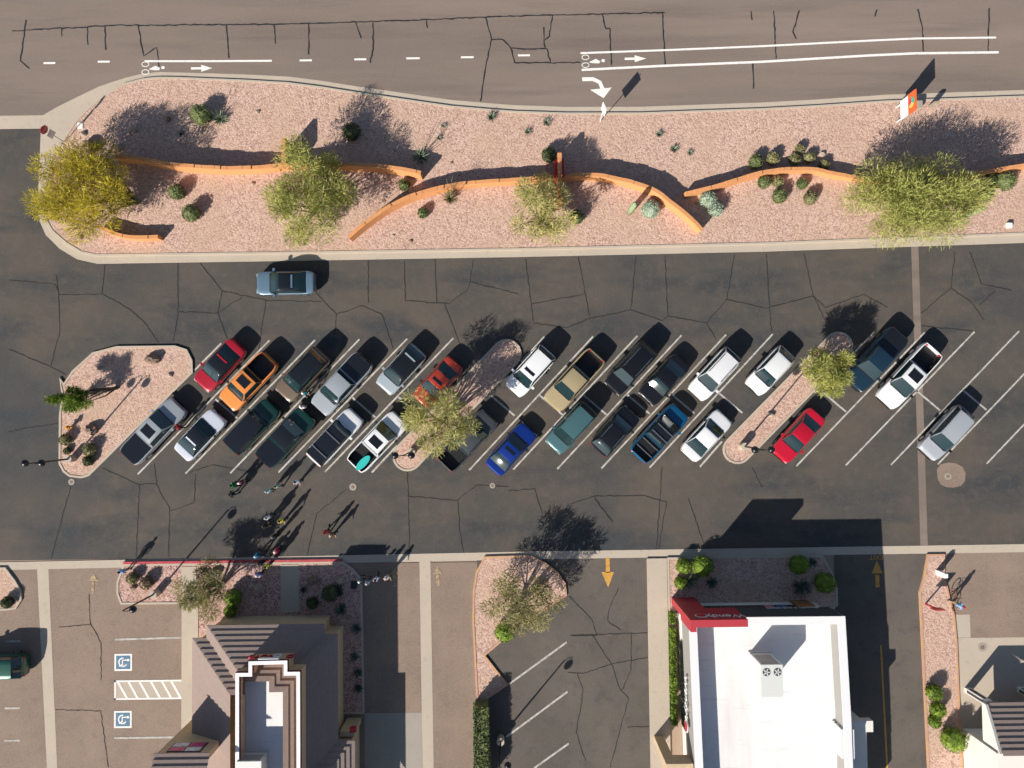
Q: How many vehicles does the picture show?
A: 30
